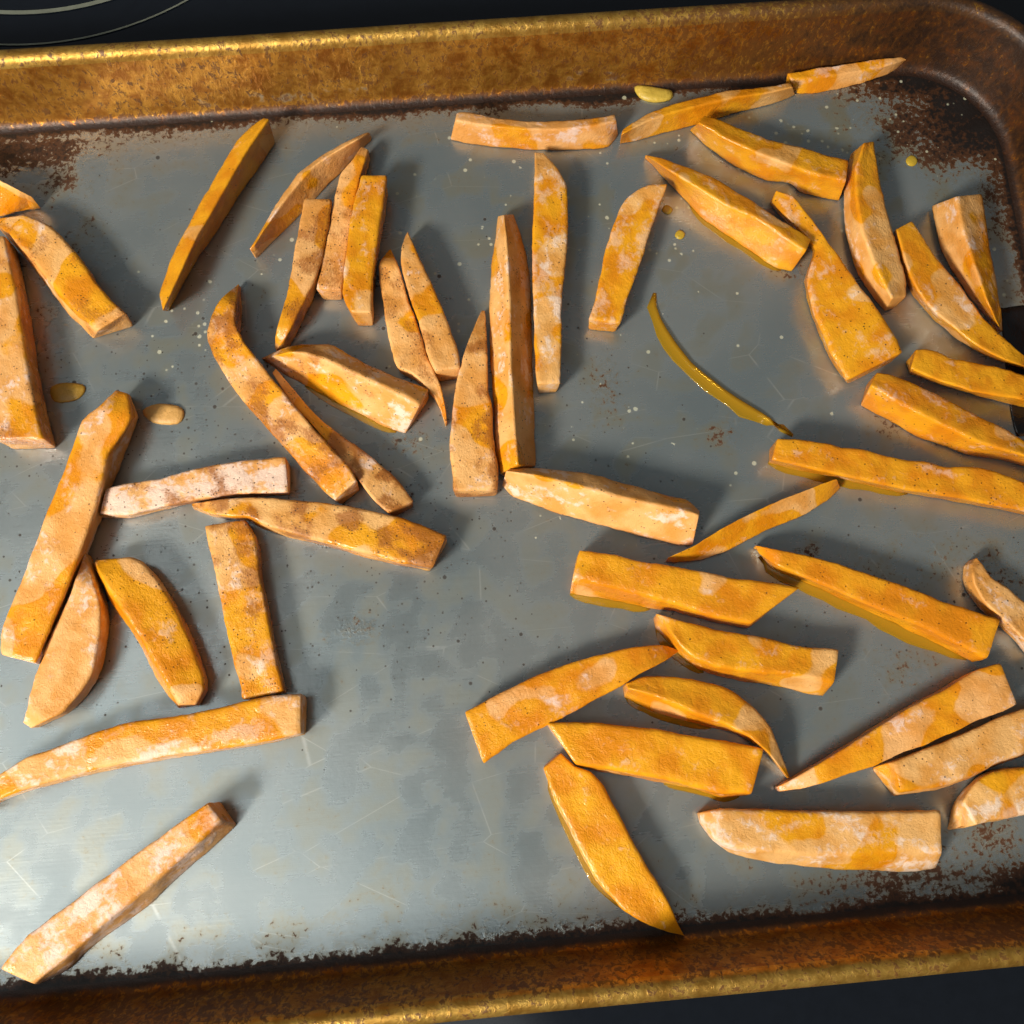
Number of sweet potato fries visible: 51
